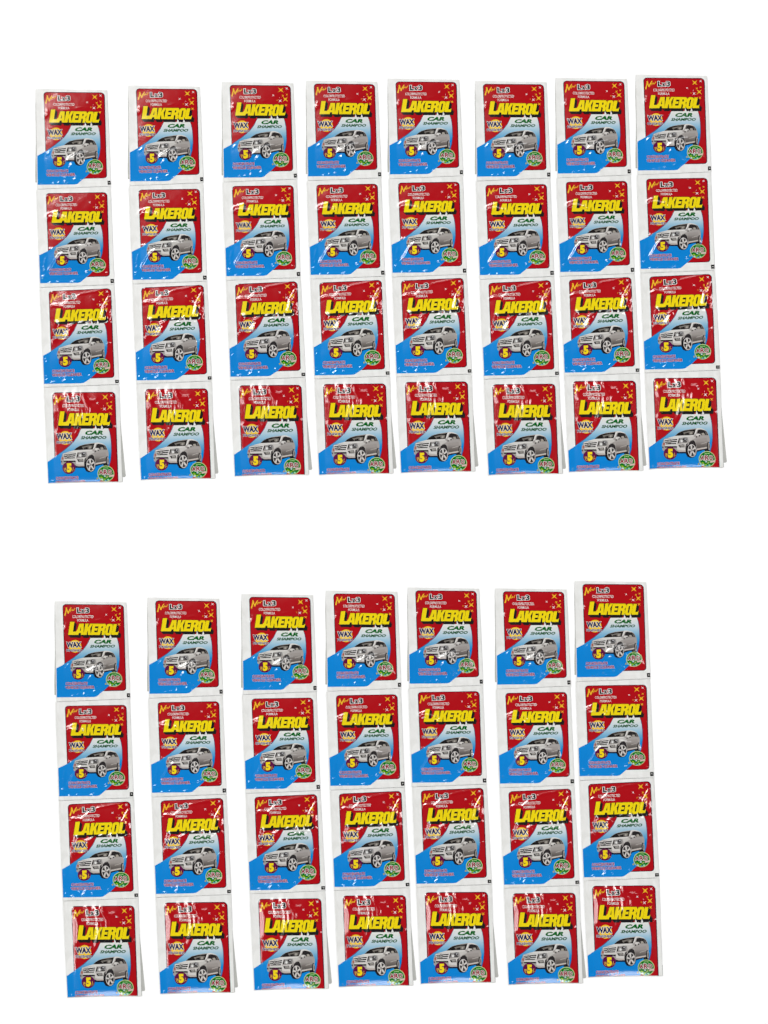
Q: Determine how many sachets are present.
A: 60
